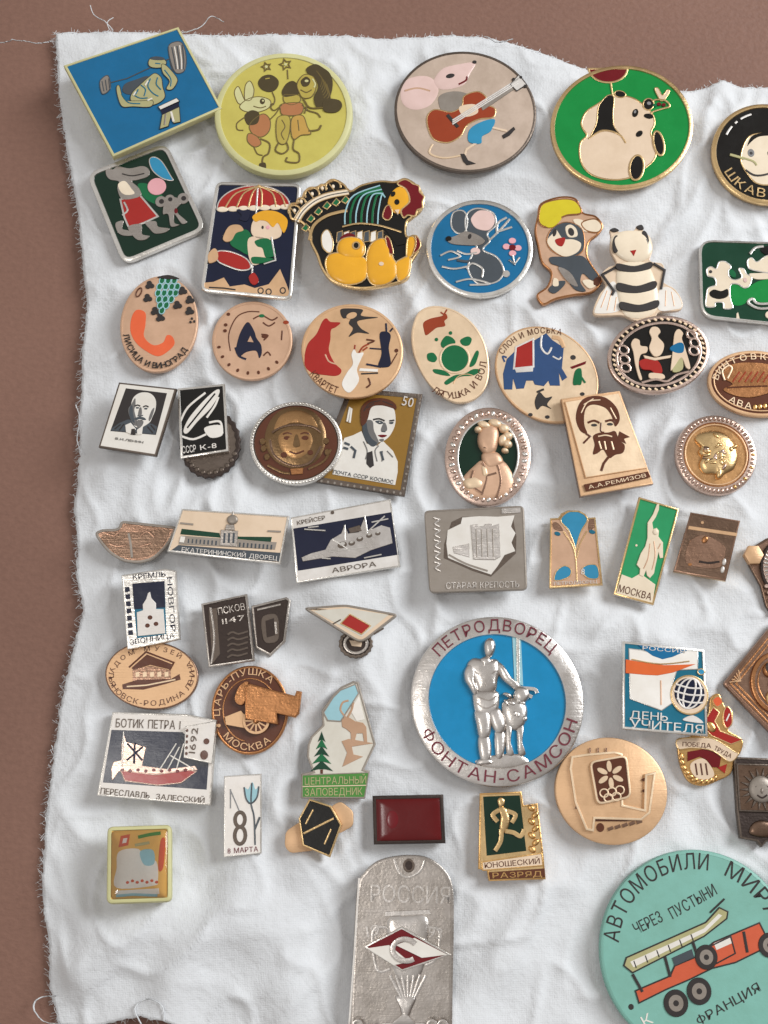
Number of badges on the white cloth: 55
